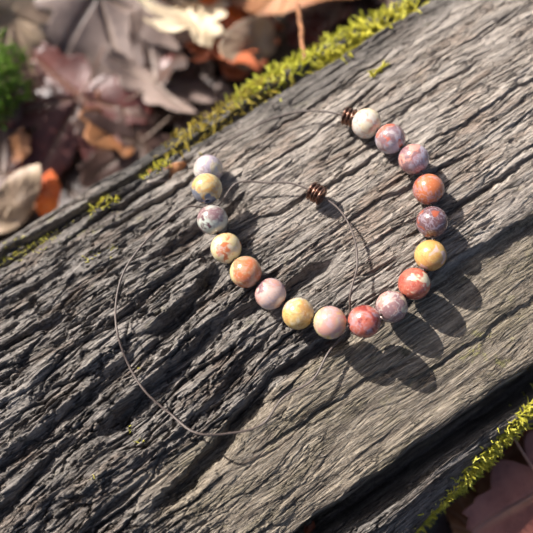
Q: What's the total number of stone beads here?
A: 17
